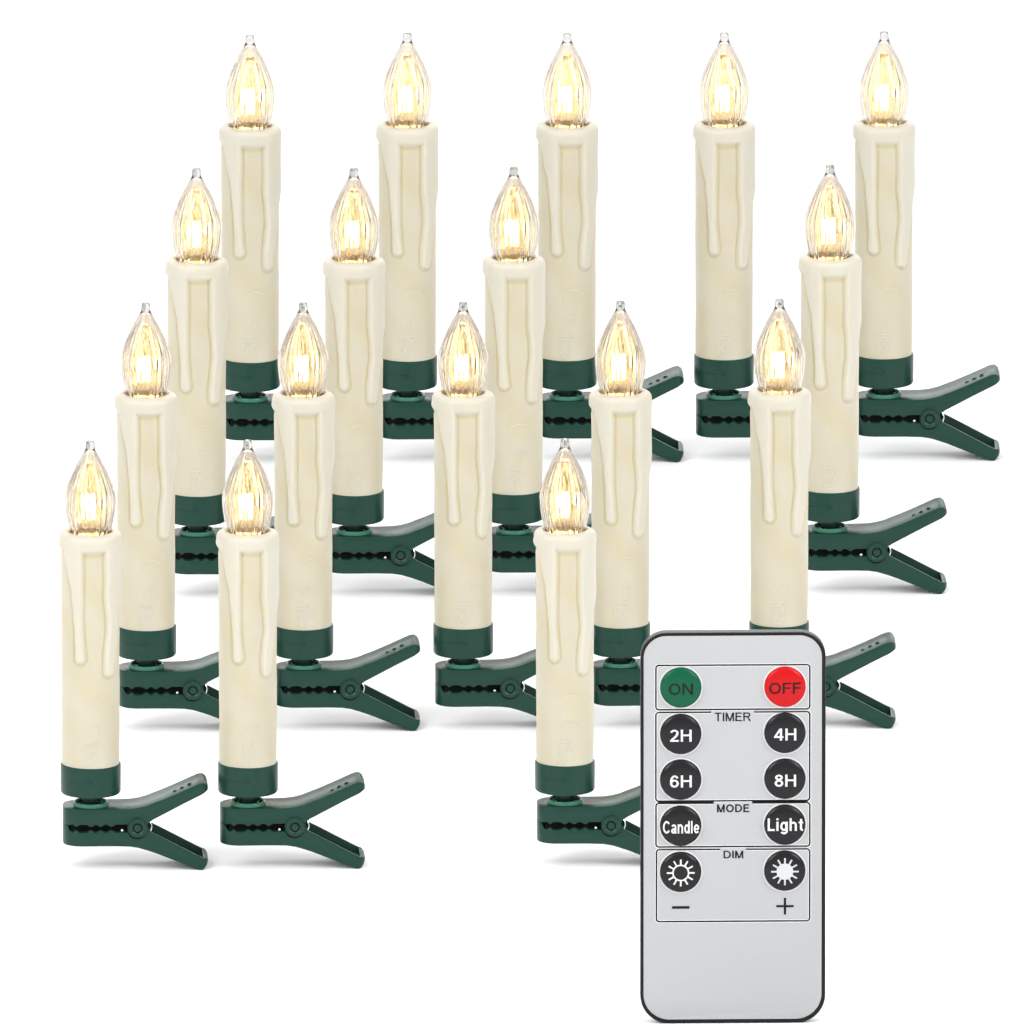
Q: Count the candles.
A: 17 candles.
